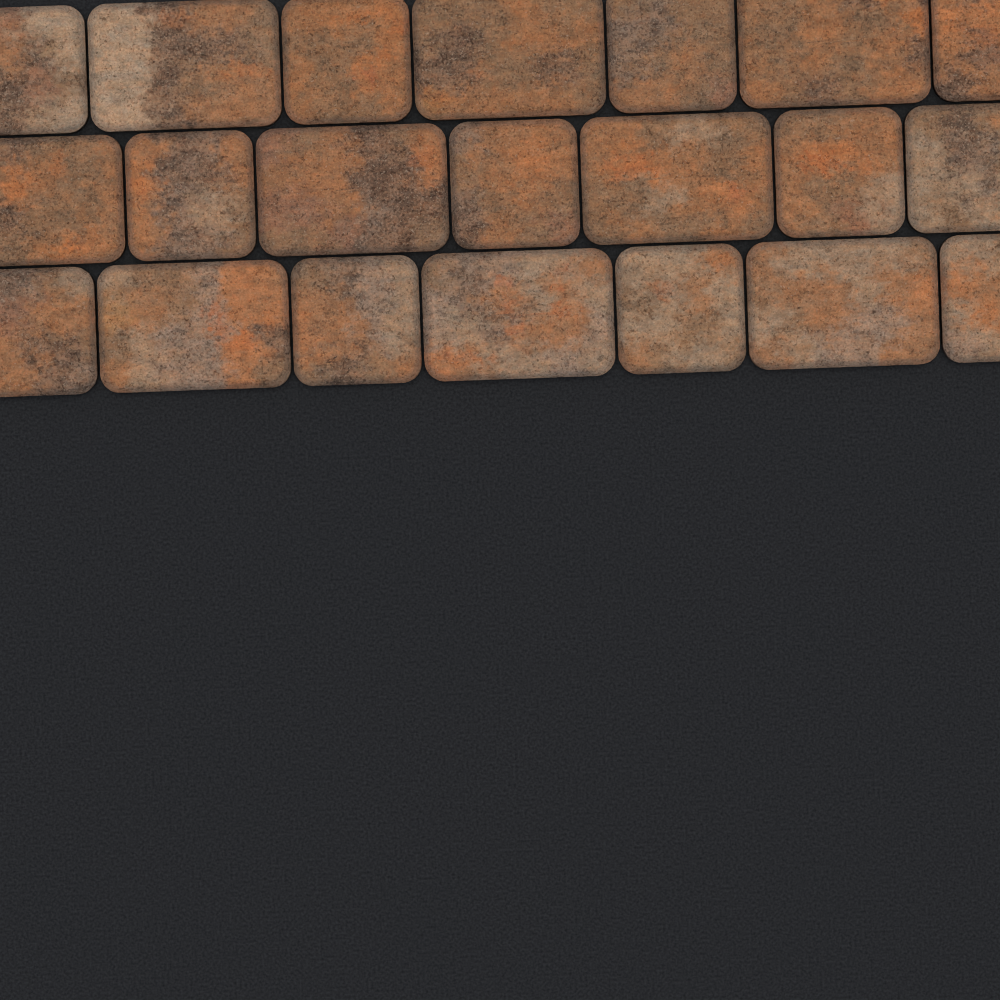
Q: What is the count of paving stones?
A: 21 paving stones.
